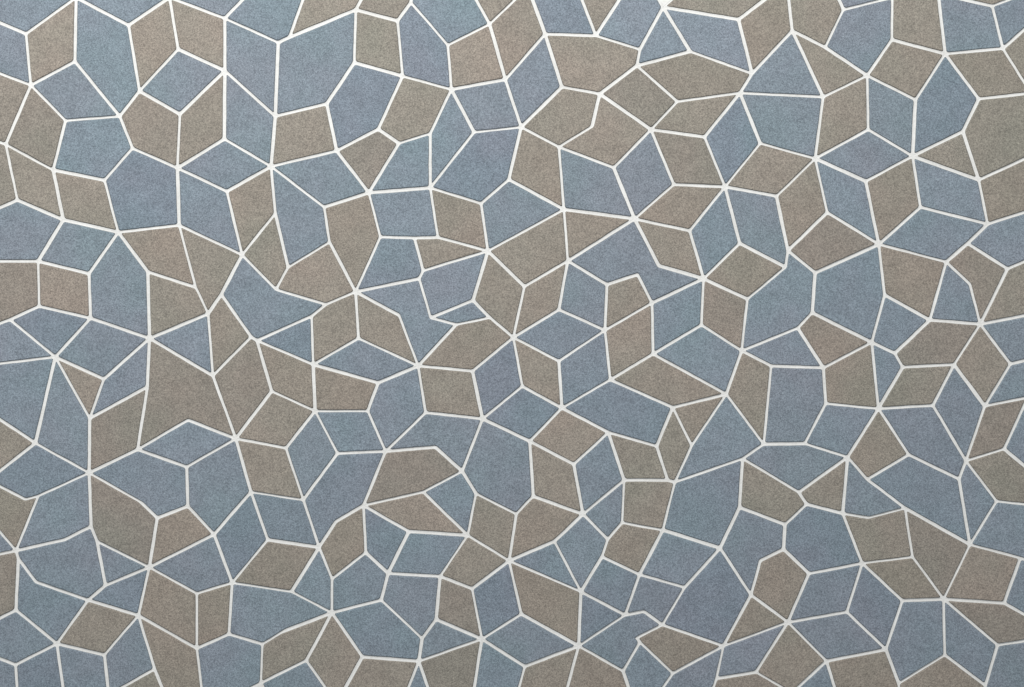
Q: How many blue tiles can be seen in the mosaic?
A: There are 157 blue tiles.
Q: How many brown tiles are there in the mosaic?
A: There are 139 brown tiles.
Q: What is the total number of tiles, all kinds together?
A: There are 296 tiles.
